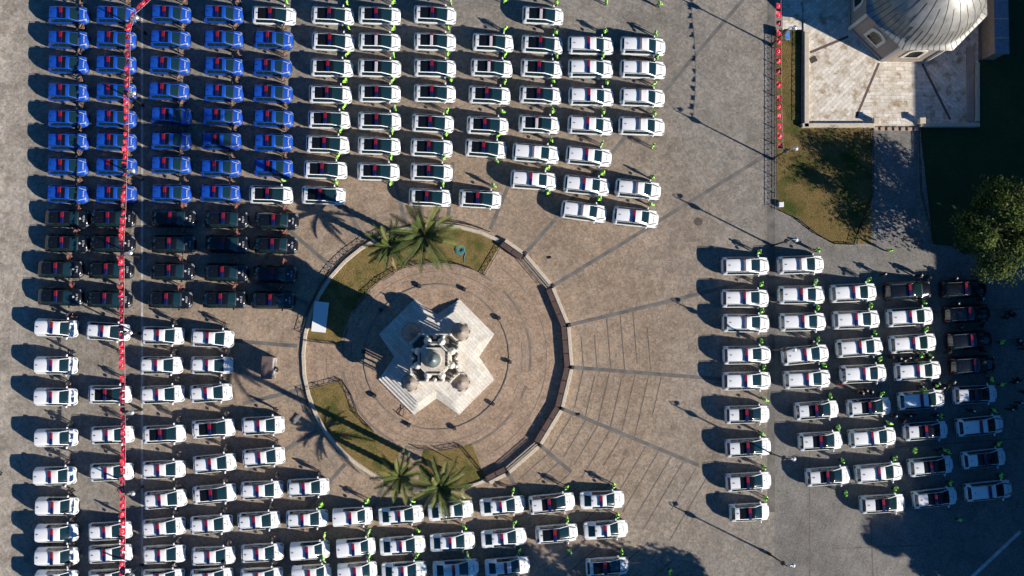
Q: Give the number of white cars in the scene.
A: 148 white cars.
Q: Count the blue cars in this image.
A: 38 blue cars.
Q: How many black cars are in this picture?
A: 25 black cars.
